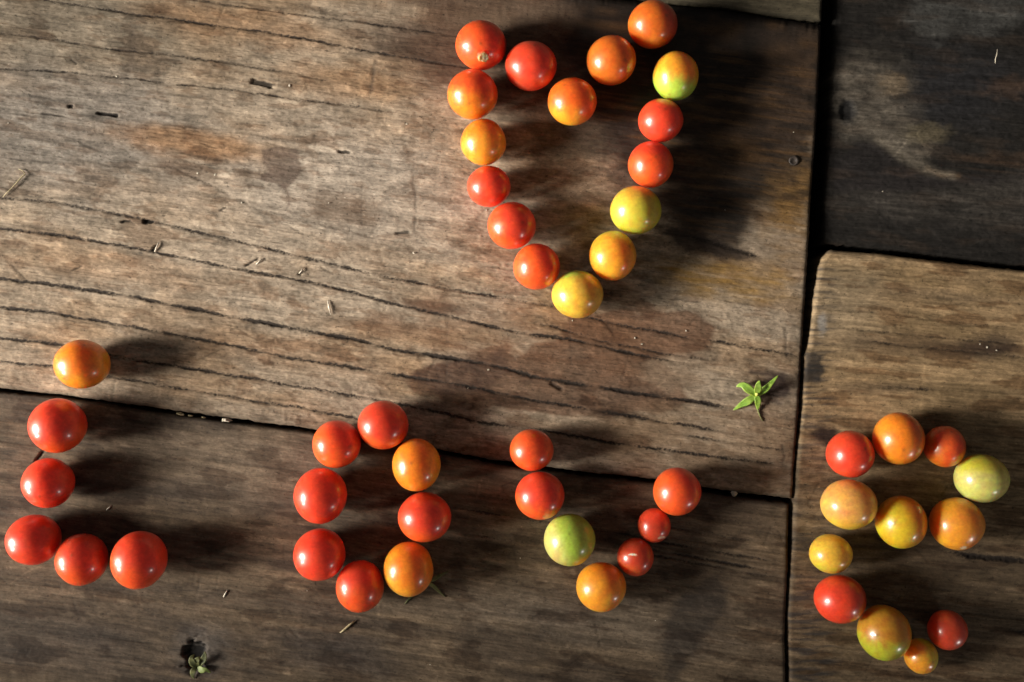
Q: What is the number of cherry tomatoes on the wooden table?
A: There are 49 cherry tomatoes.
